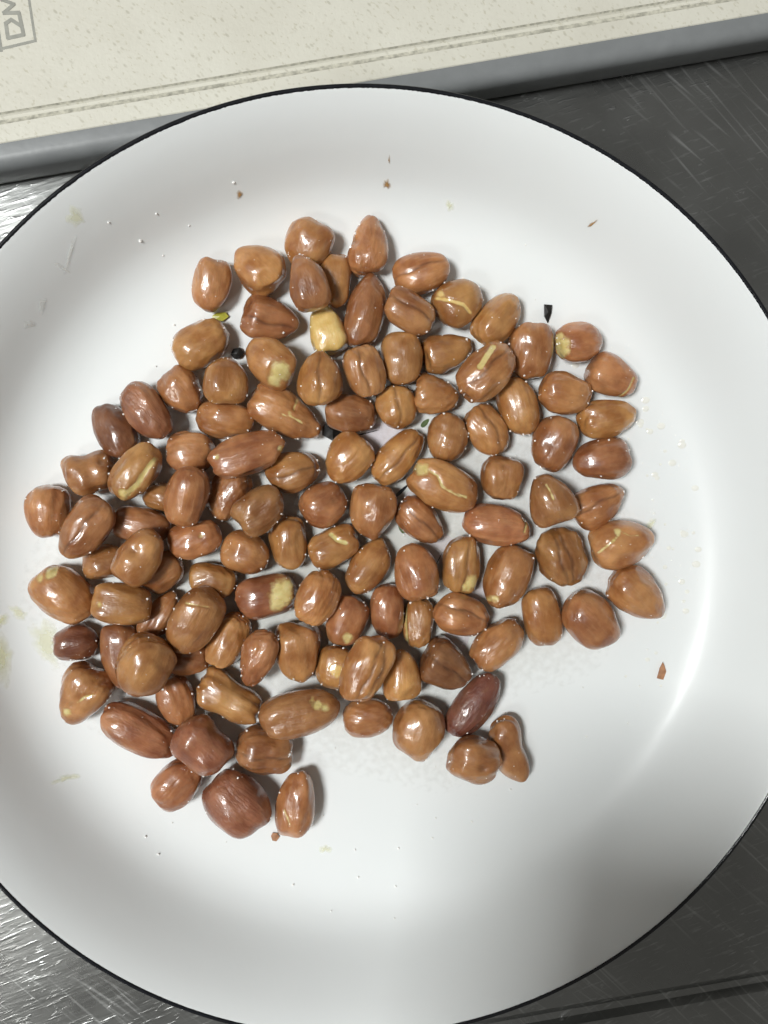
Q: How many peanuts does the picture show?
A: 115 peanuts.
